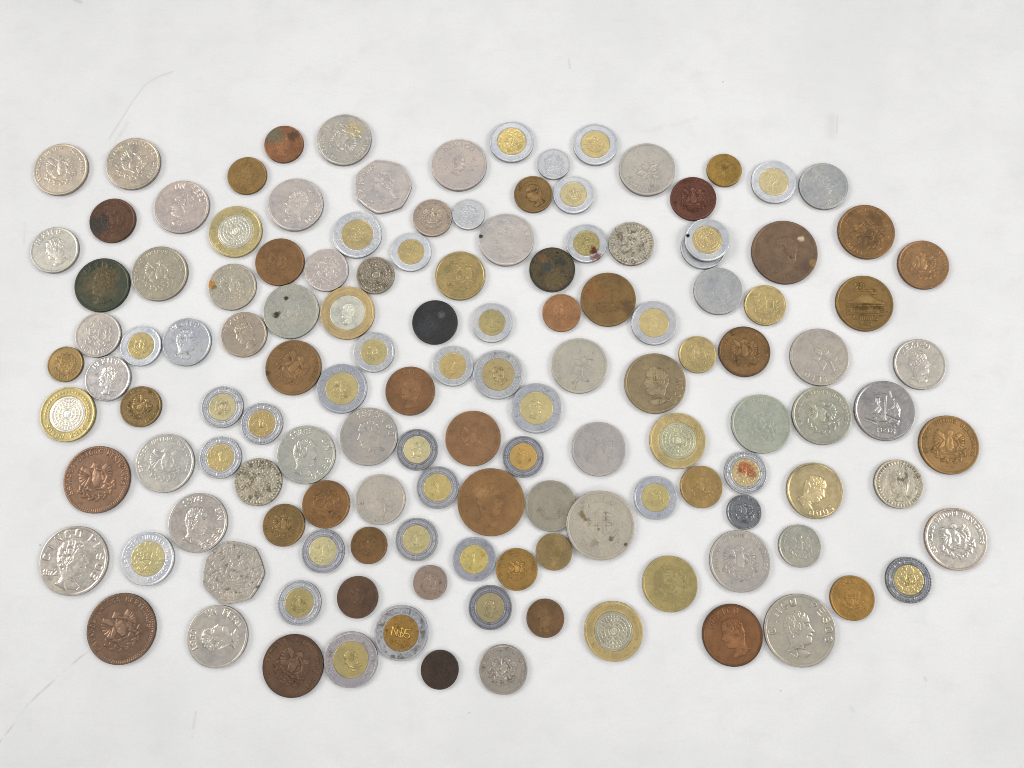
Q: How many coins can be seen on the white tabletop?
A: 134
